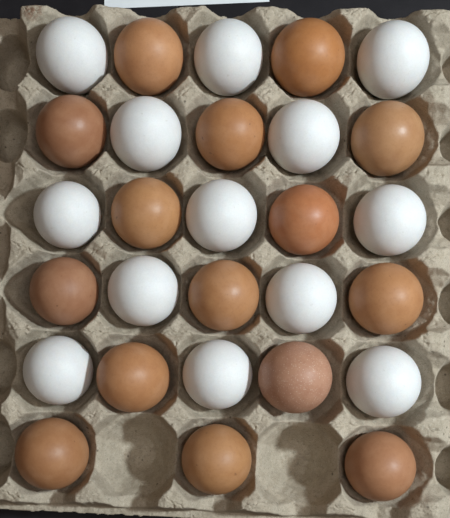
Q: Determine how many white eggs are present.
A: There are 13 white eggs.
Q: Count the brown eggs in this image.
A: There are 15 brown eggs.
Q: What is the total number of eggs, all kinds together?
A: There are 28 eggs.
